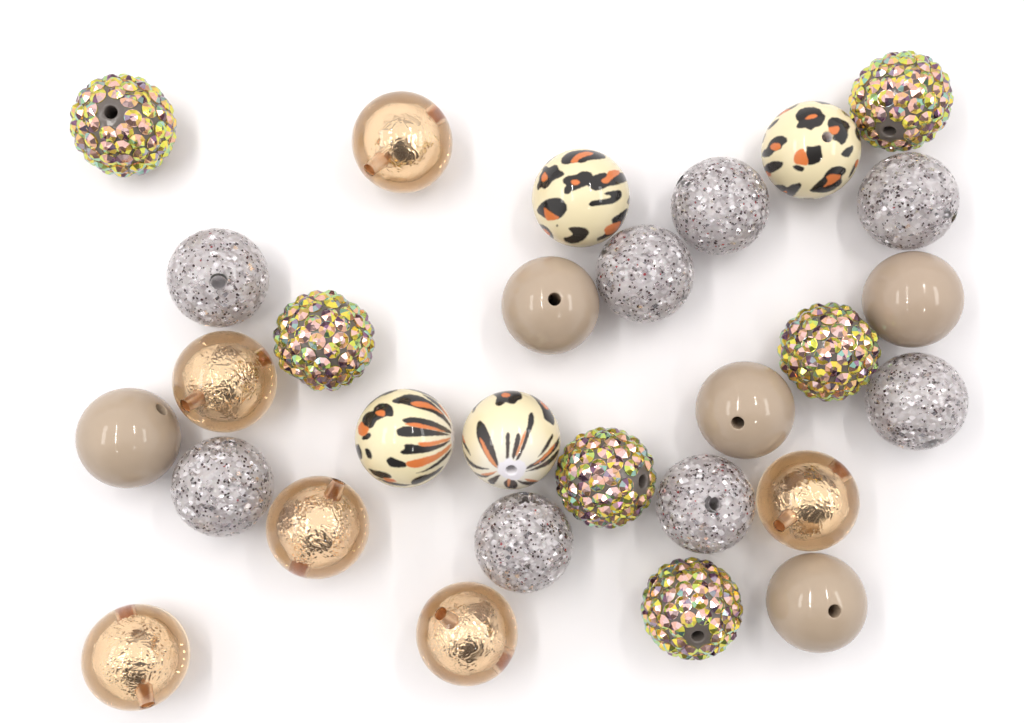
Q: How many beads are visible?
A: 29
